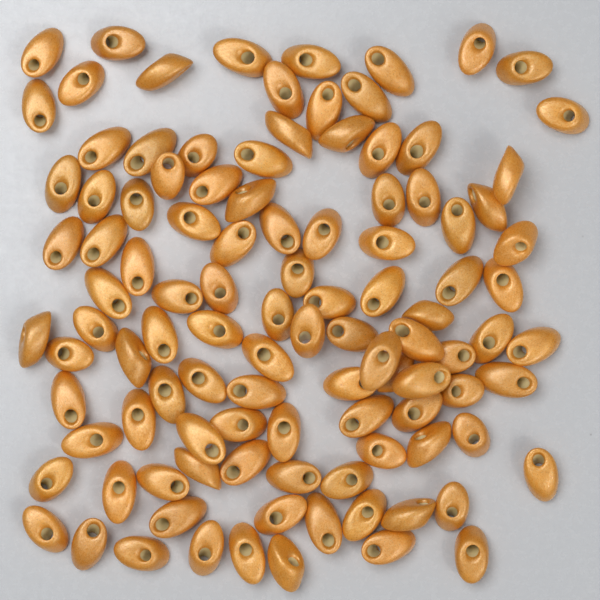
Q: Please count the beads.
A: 107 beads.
